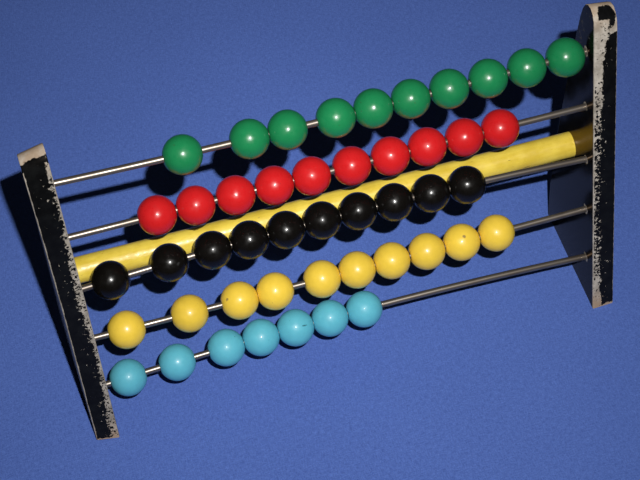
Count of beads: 47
